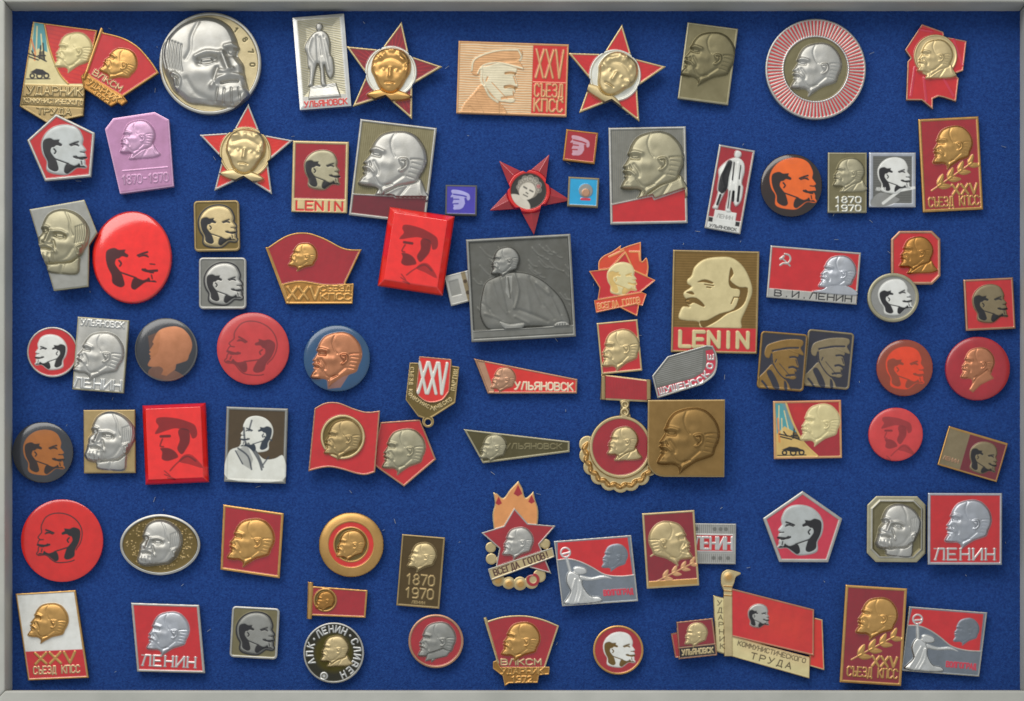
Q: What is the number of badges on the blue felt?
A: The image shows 88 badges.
